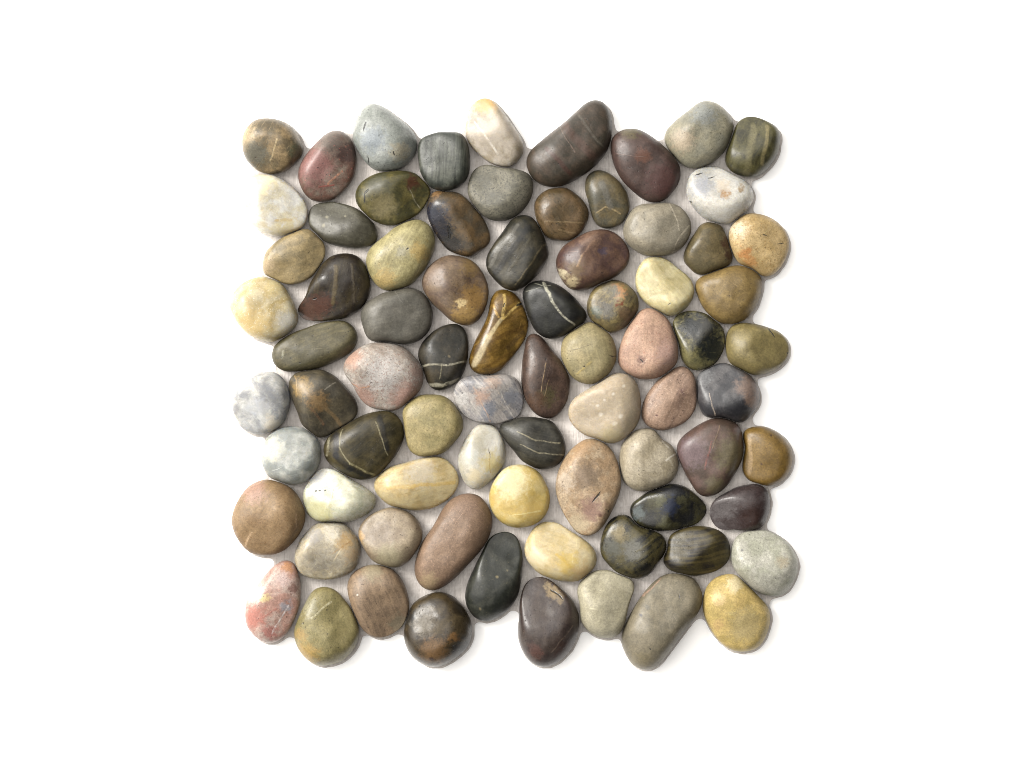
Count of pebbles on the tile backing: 78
